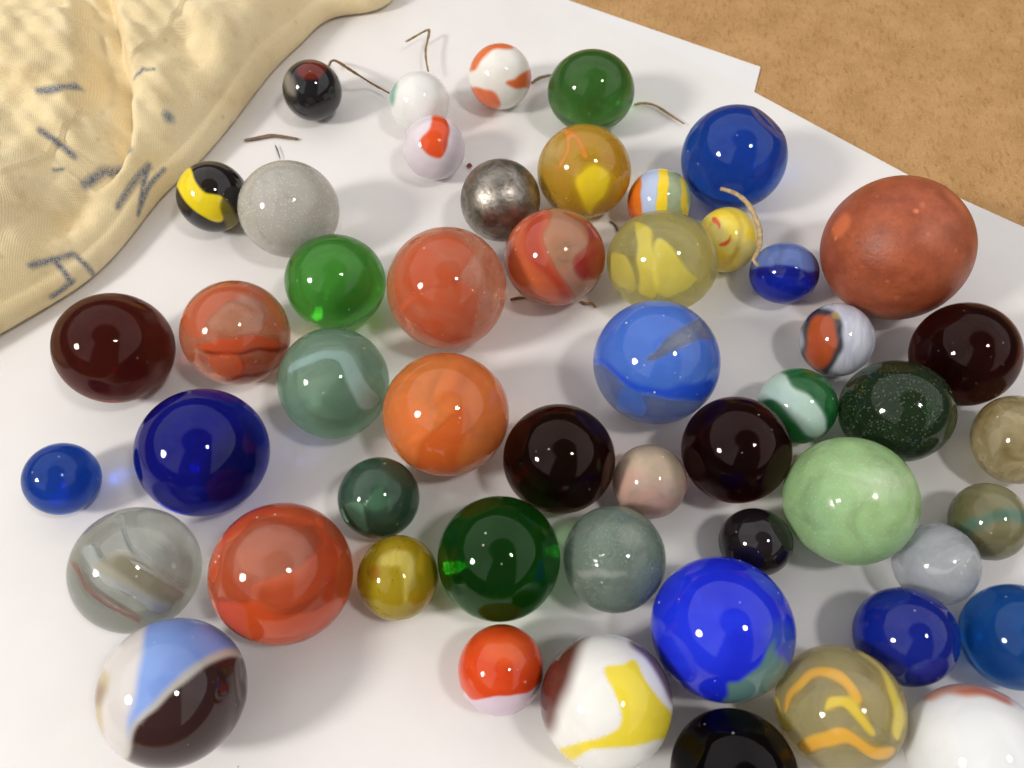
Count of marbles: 52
